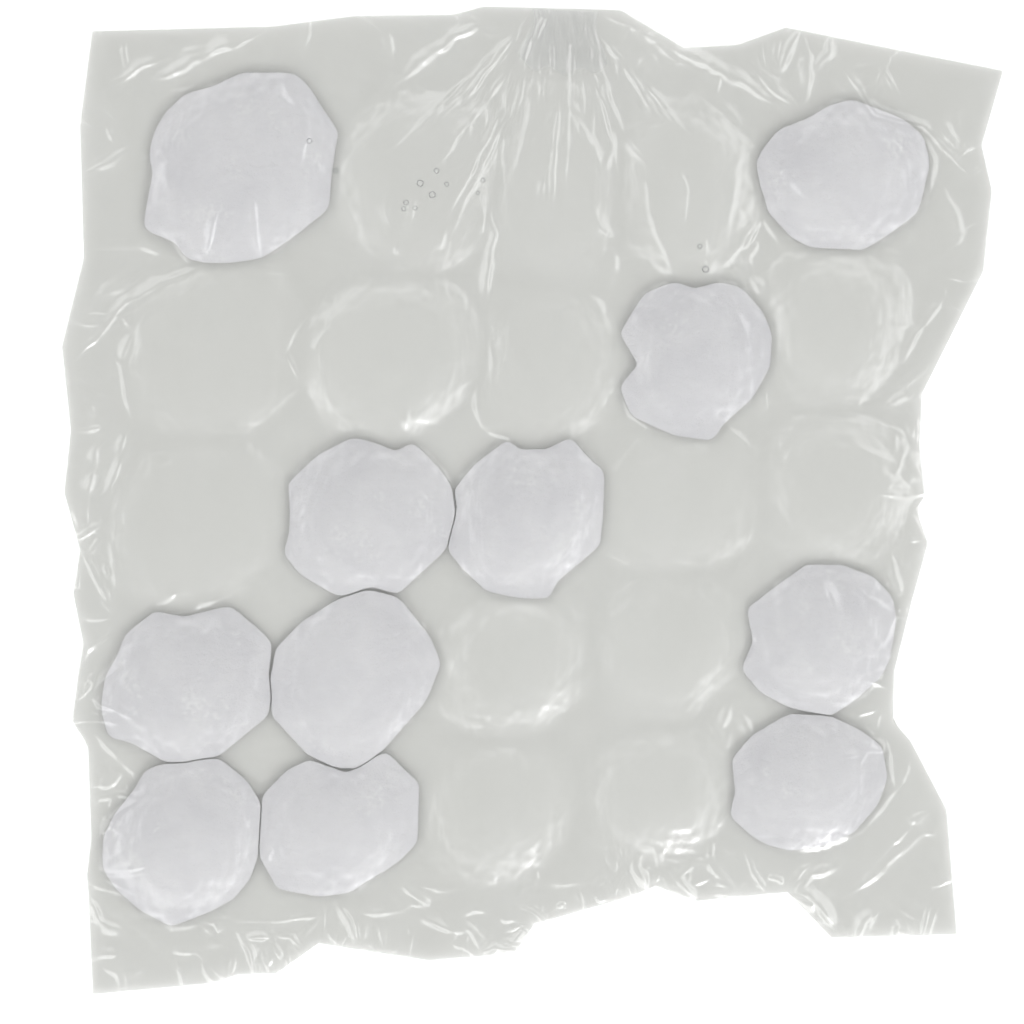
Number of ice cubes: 11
